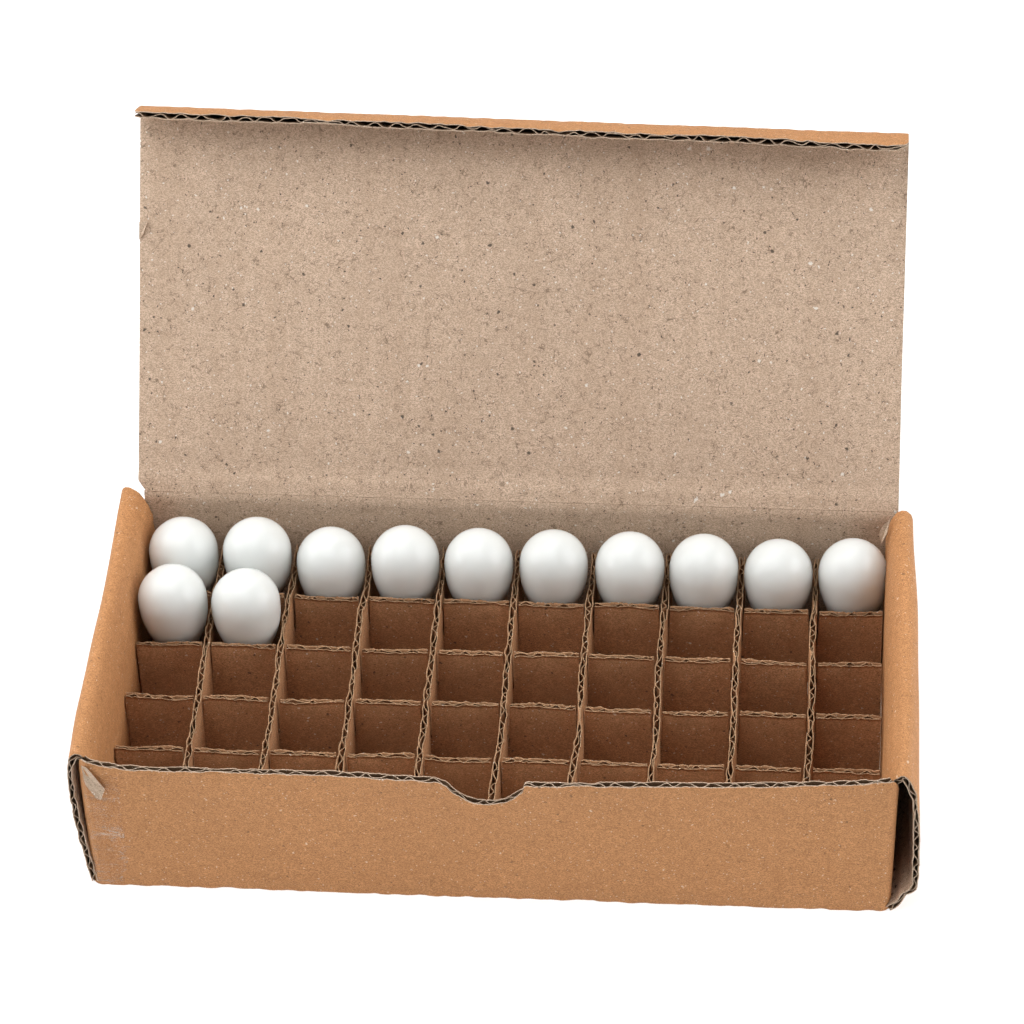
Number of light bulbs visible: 12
